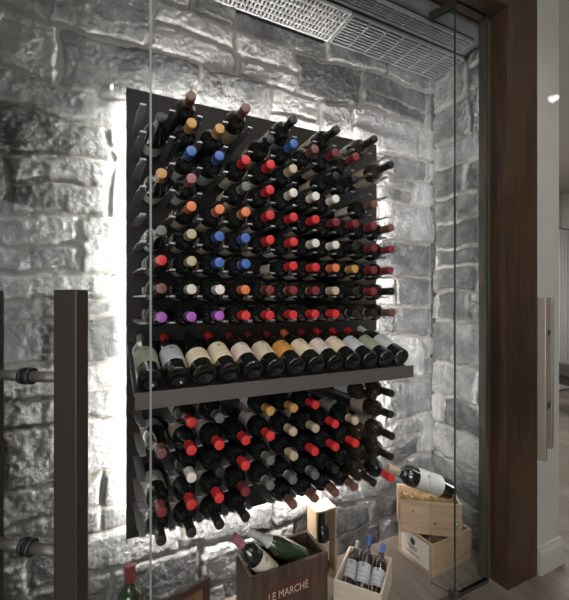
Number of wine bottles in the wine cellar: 151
